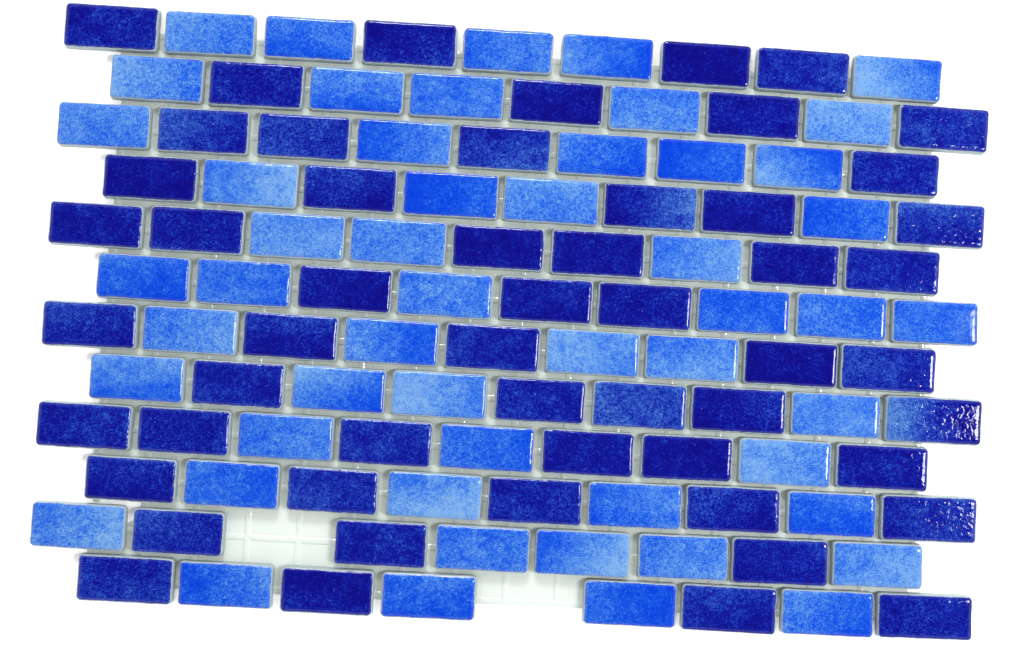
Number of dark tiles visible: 54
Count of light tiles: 52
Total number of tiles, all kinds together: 106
